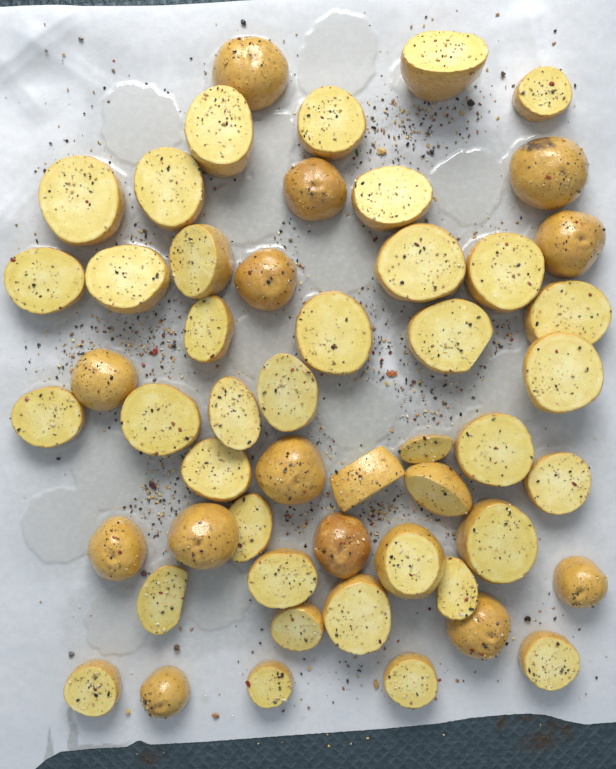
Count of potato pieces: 52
